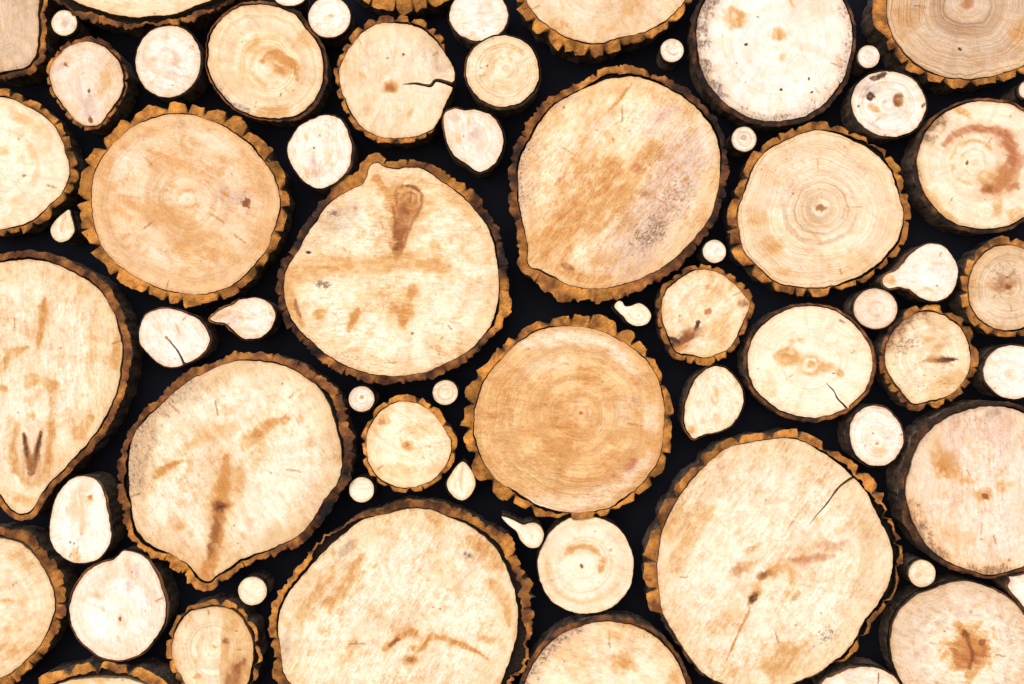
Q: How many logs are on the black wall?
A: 66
